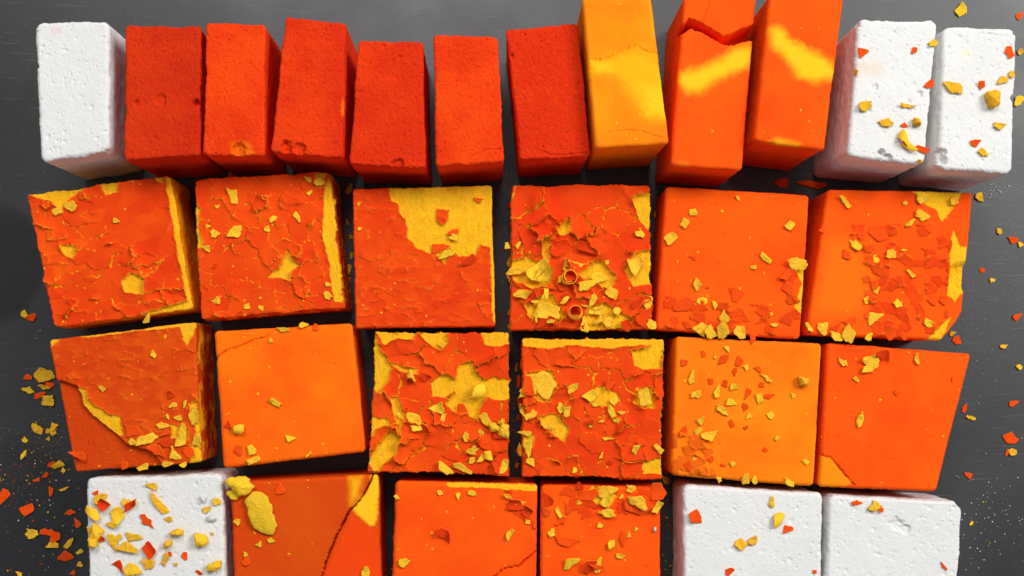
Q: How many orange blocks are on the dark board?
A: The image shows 24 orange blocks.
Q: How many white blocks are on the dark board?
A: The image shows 6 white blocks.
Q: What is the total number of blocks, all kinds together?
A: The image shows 30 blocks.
